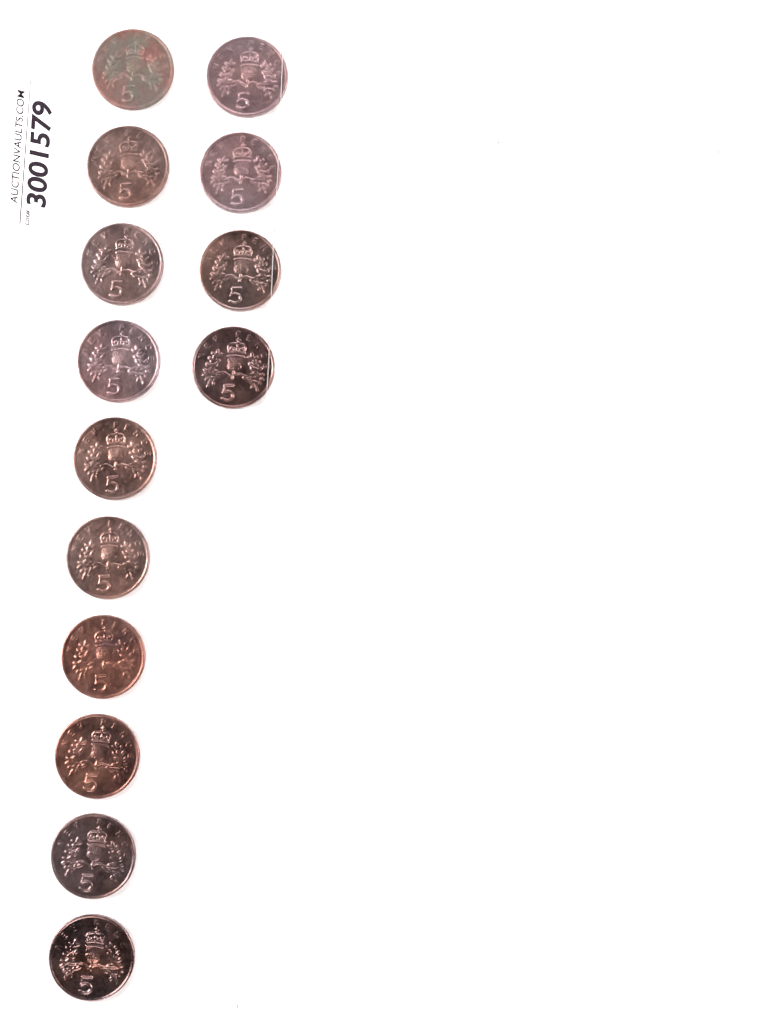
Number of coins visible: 14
